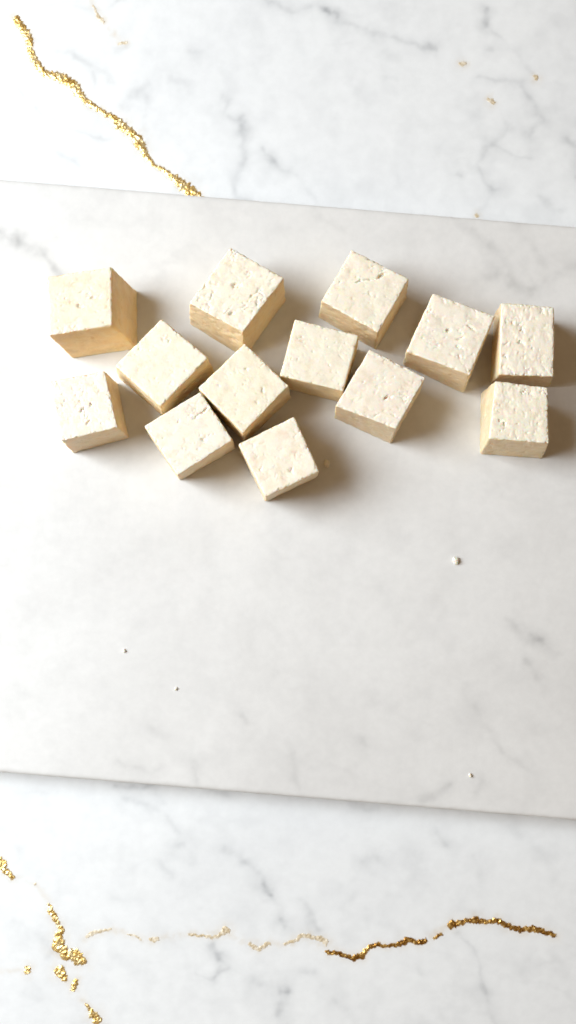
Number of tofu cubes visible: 13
